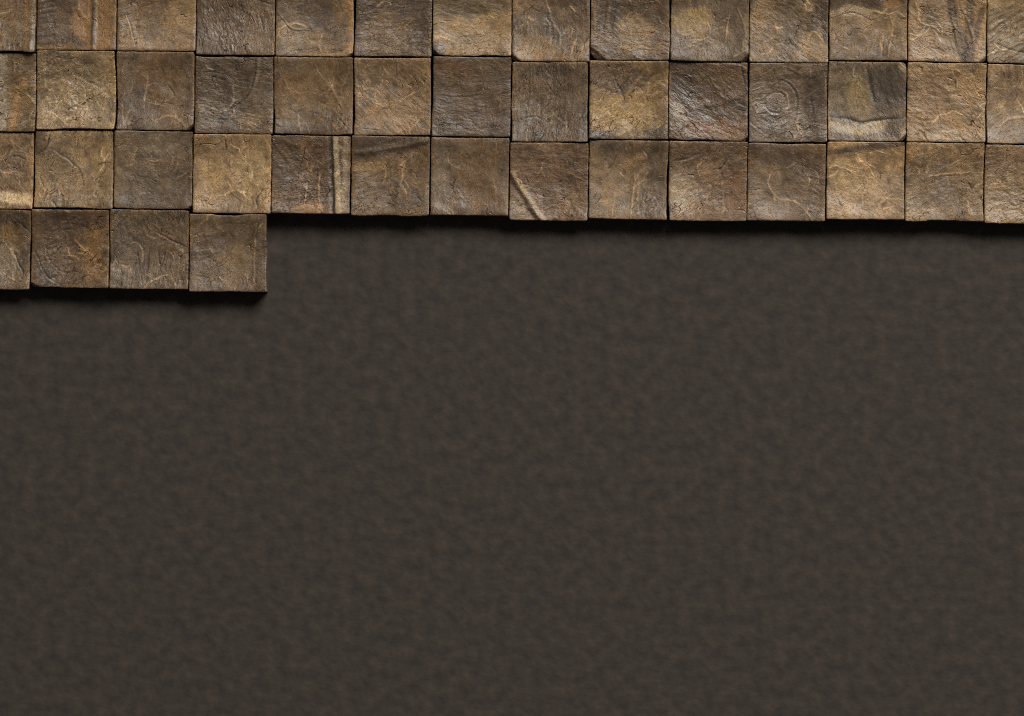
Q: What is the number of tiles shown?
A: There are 46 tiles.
